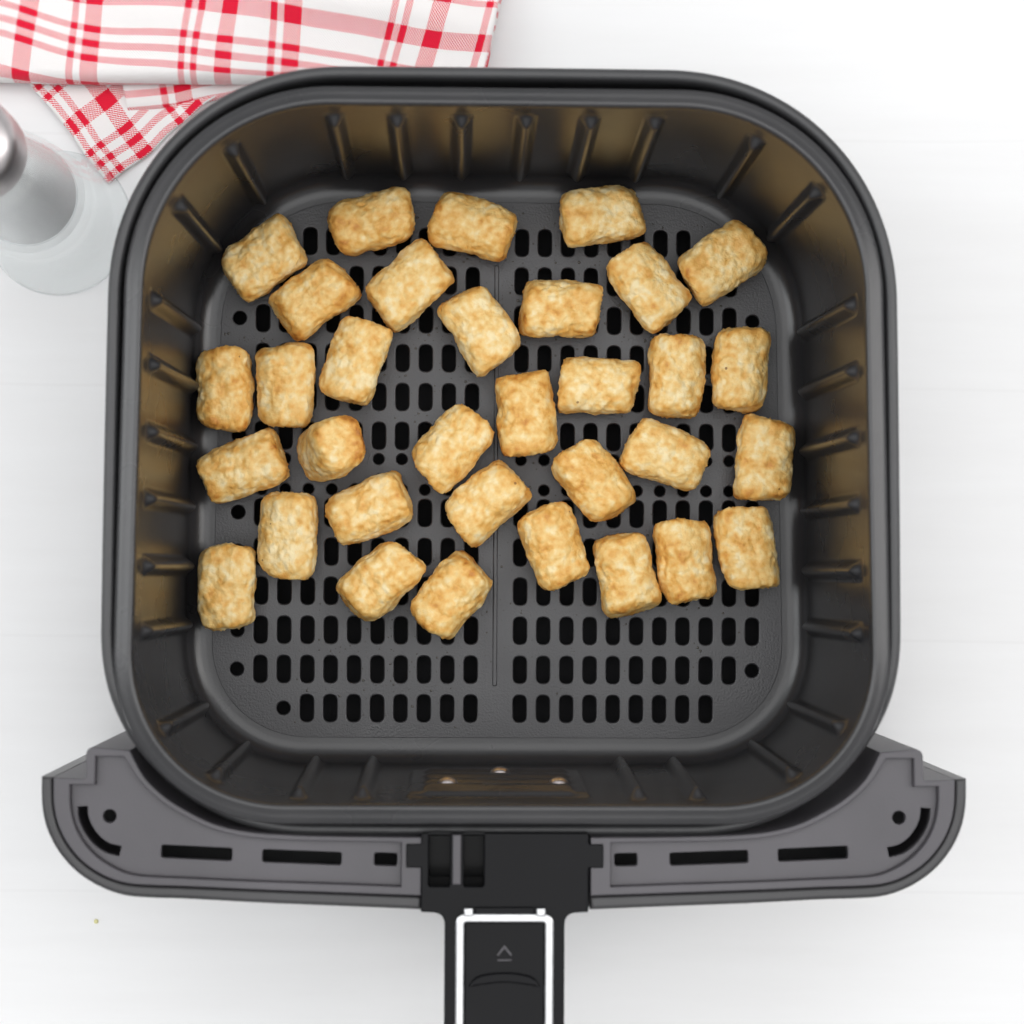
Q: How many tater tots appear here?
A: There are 33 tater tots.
